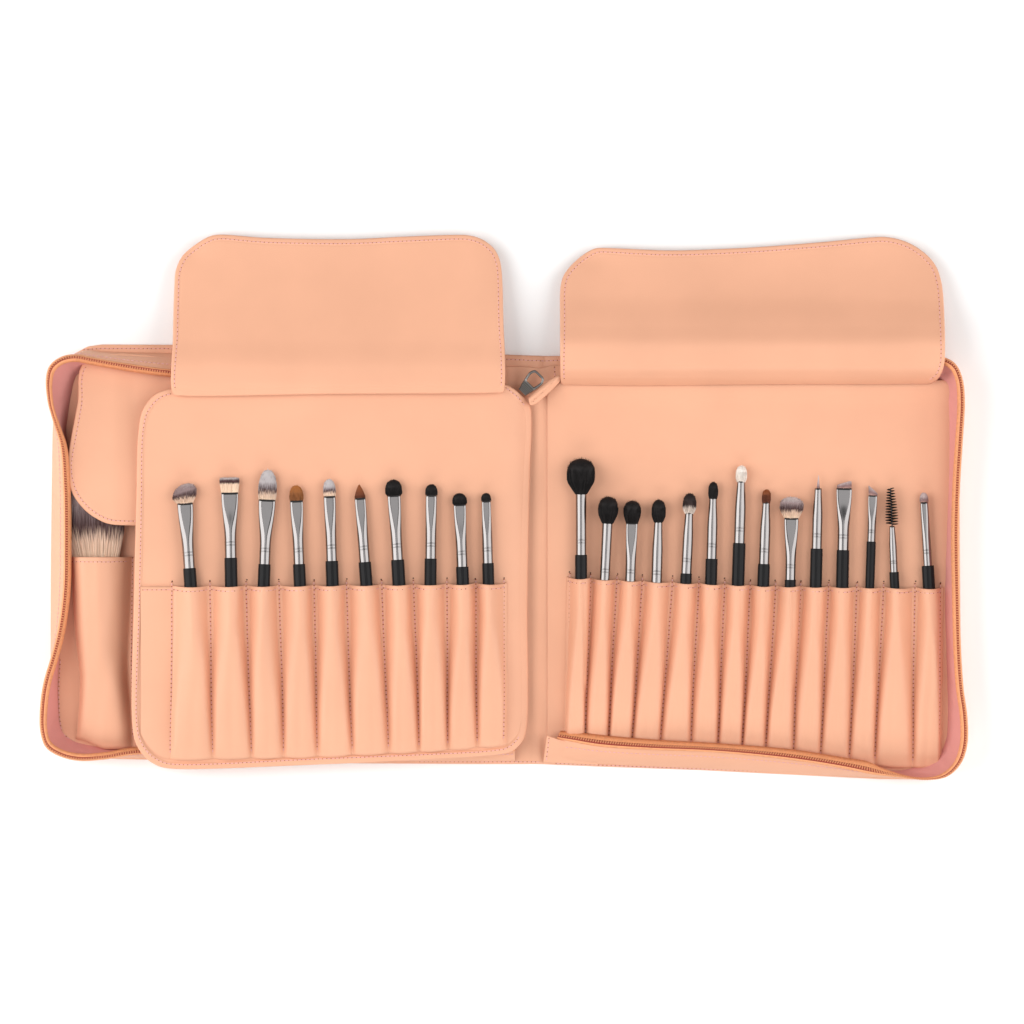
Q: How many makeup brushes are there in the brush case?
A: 25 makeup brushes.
